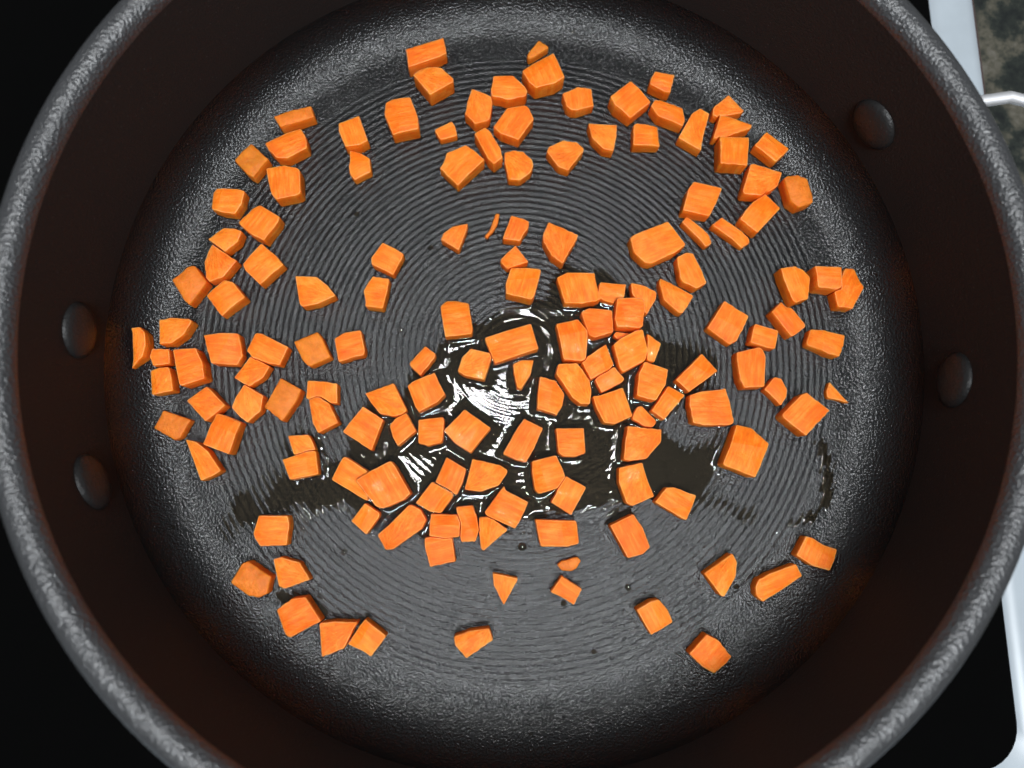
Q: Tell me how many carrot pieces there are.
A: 153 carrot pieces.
